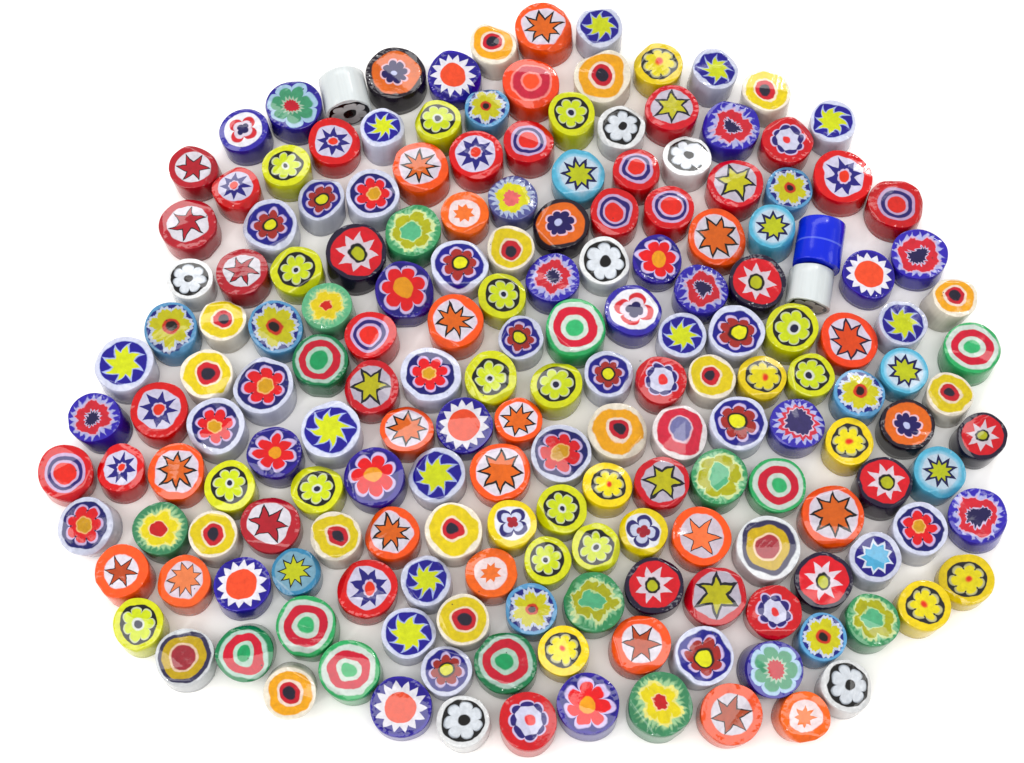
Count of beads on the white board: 184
